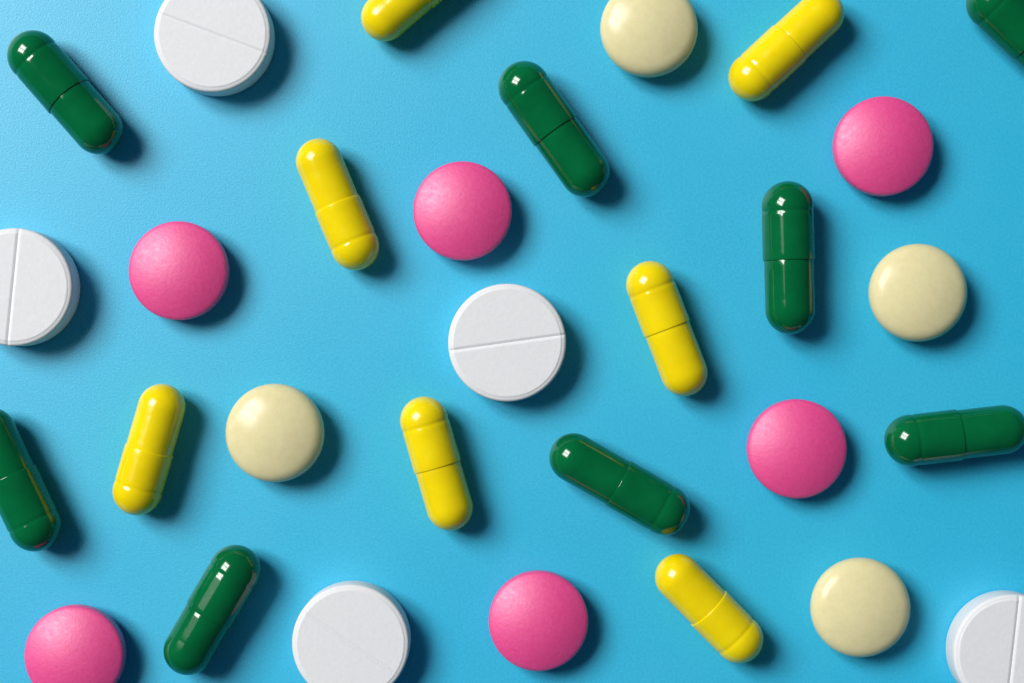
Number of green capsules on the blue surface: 8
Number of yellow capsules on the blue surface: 7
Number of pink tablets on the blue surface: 6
